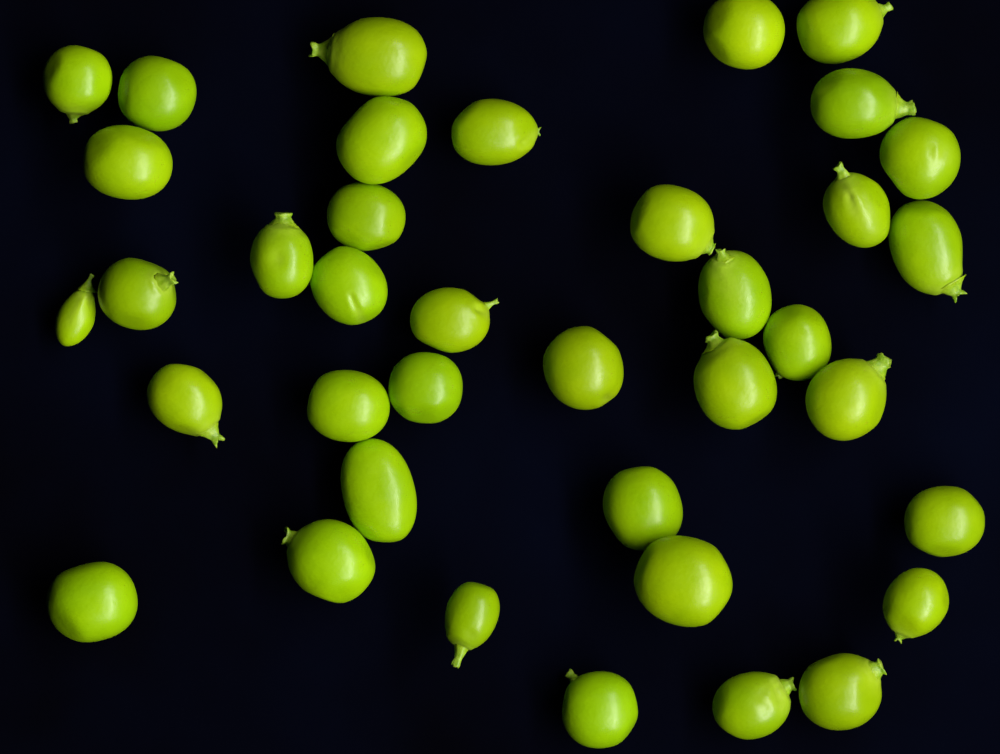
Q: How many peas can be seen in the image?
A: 38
